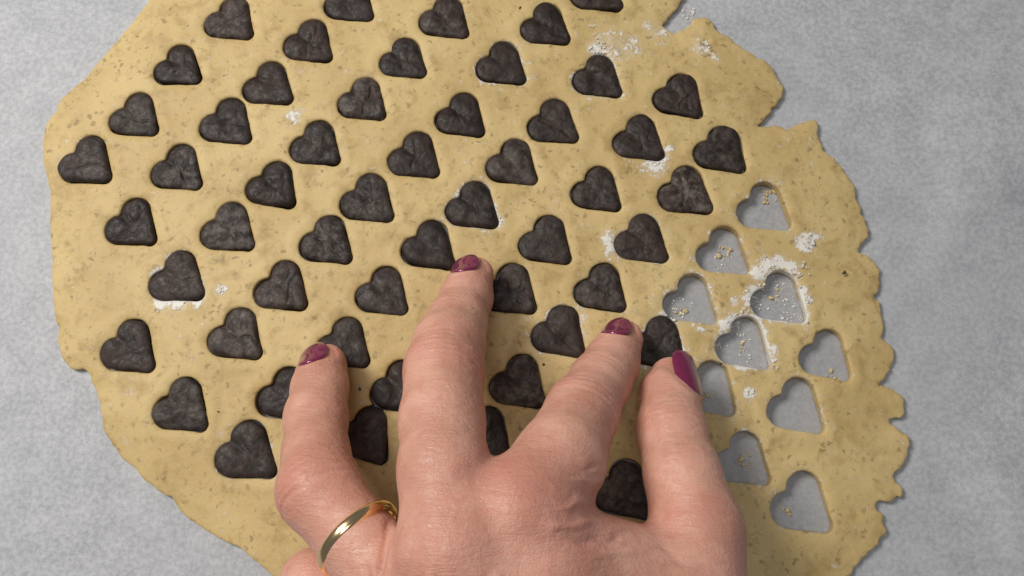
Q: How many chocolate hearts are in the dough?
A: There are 53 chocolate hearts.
